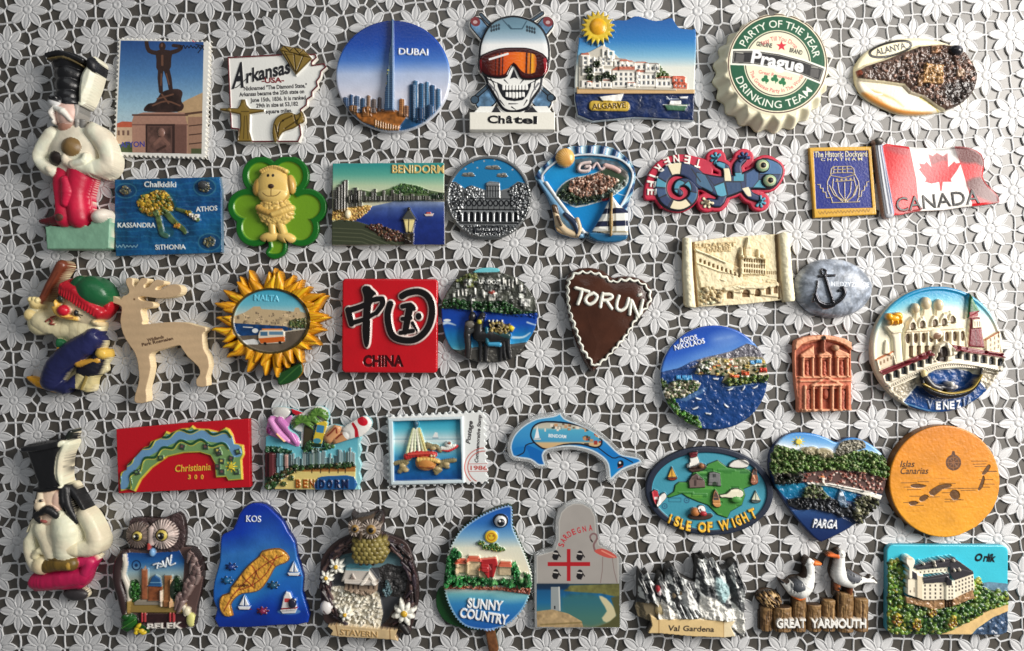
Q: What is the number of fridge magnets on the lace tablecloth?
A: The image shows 43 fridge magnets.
